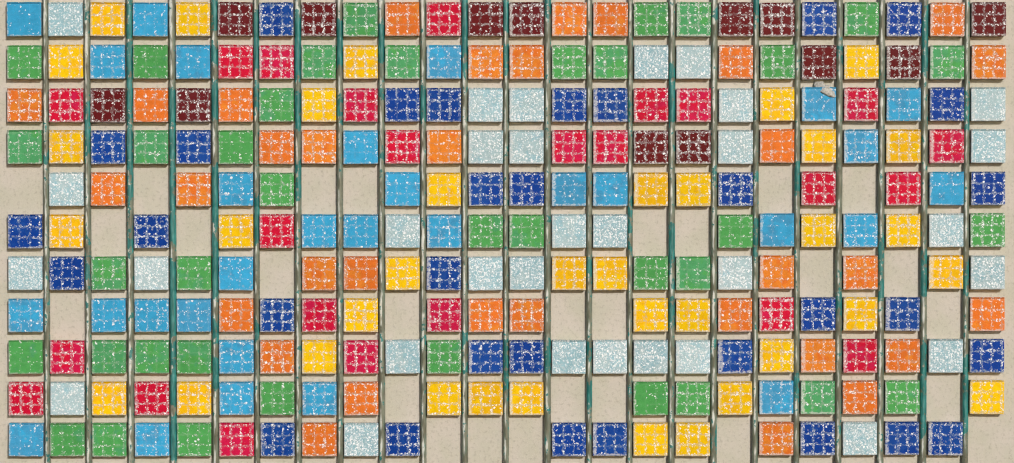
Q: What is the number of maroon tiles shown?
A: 13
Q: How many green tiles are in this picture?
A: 38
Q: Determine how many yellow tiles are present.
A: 36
